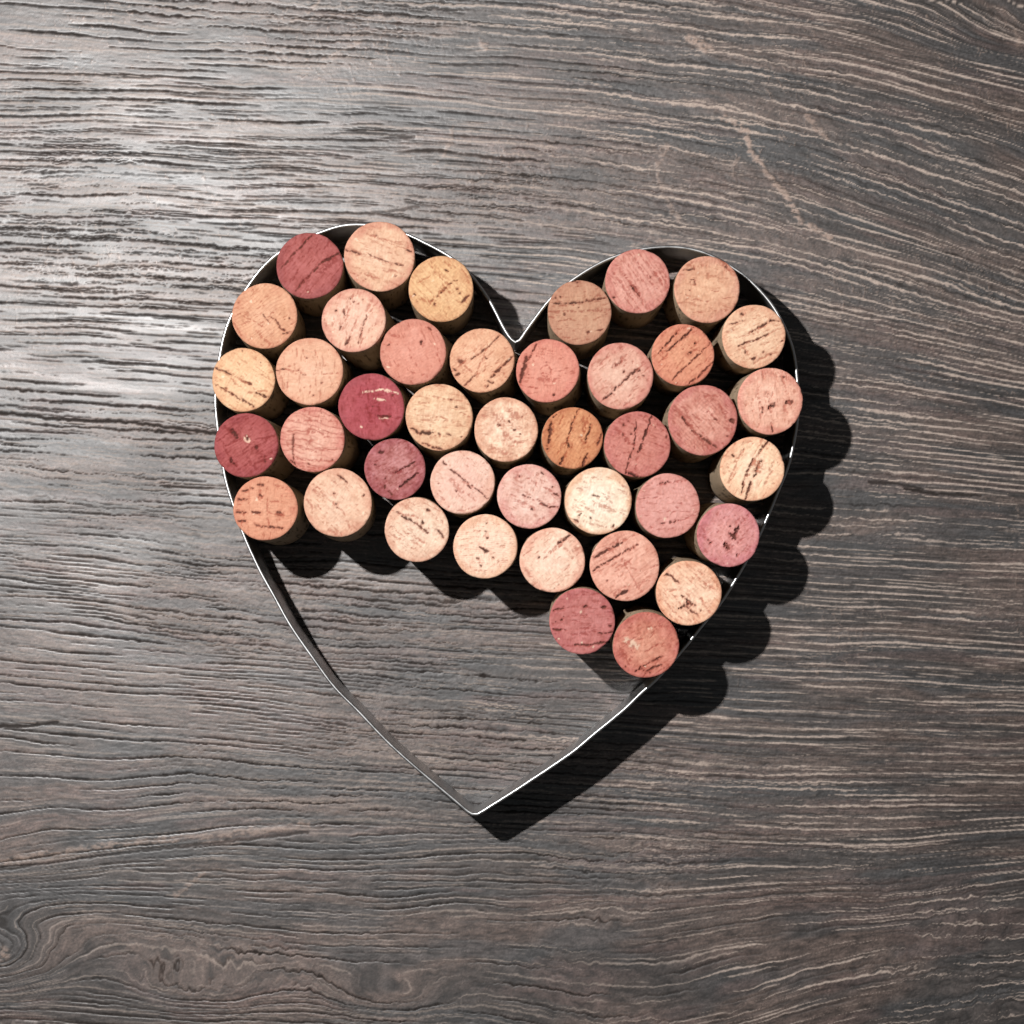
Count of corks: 41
